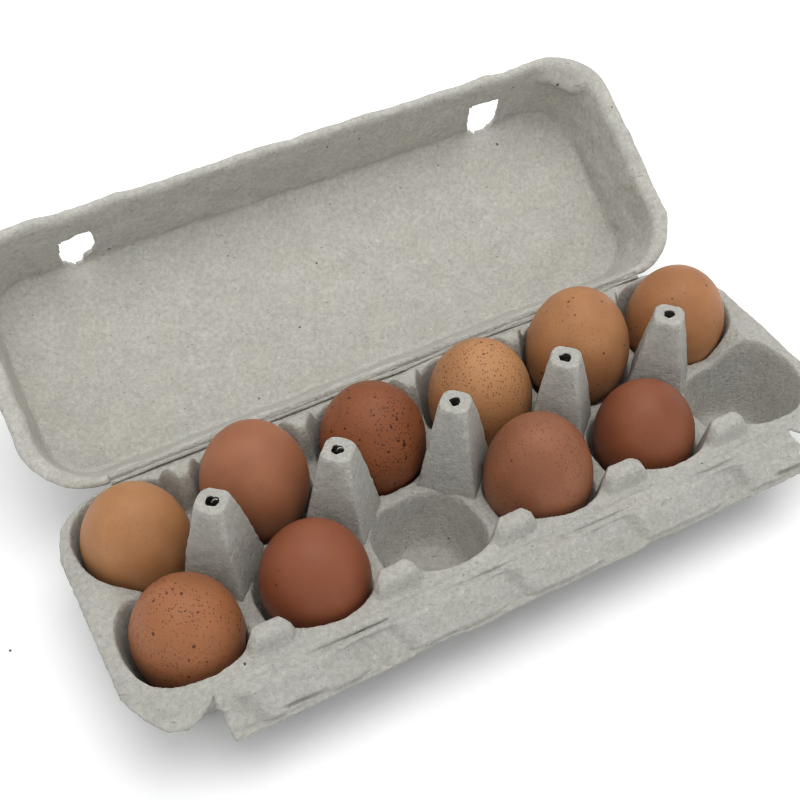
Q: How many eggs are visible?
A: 10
